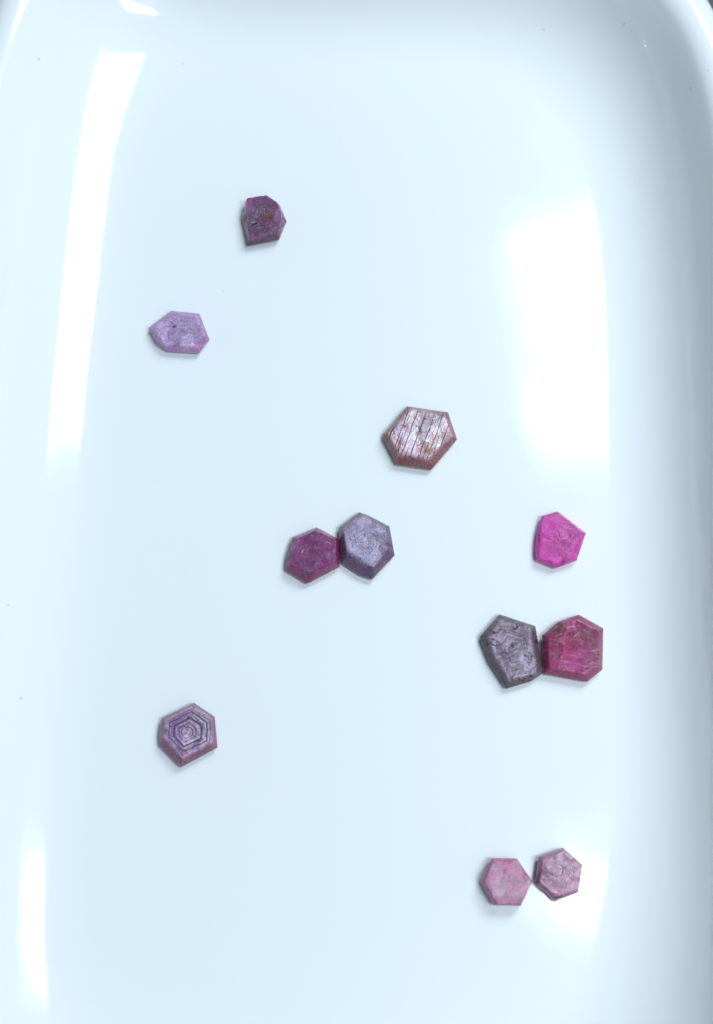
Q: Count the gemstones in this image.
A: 11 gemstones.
